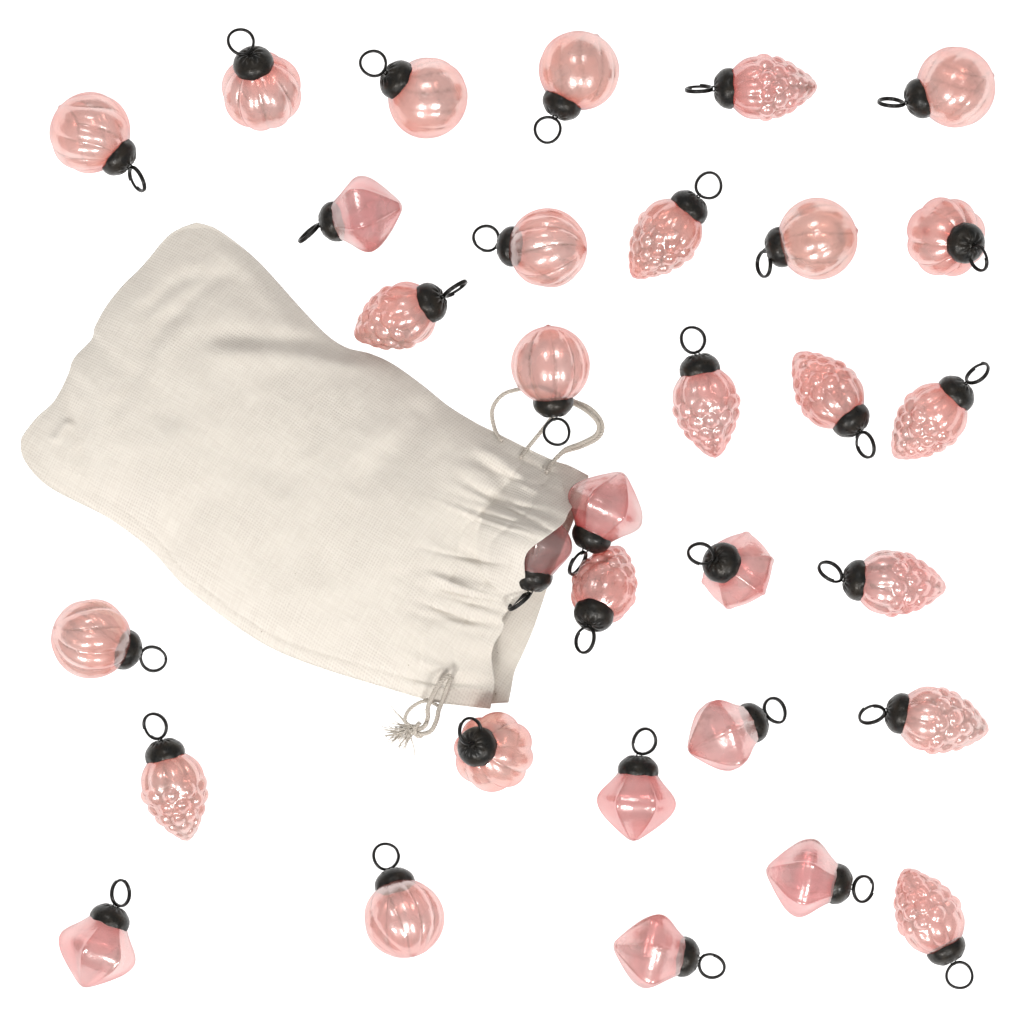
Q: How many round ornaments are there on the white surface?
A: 12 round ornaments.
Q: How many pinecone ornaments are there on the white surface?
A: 11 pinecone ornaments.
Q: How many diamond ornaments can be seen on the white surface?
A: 9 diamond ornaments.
